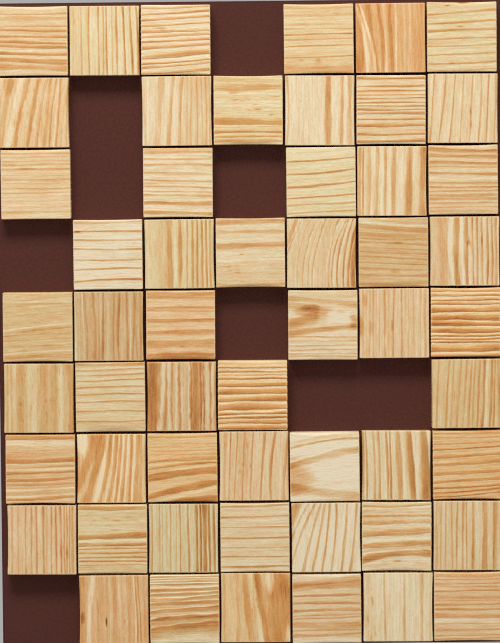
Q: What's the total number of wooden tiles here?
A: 54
